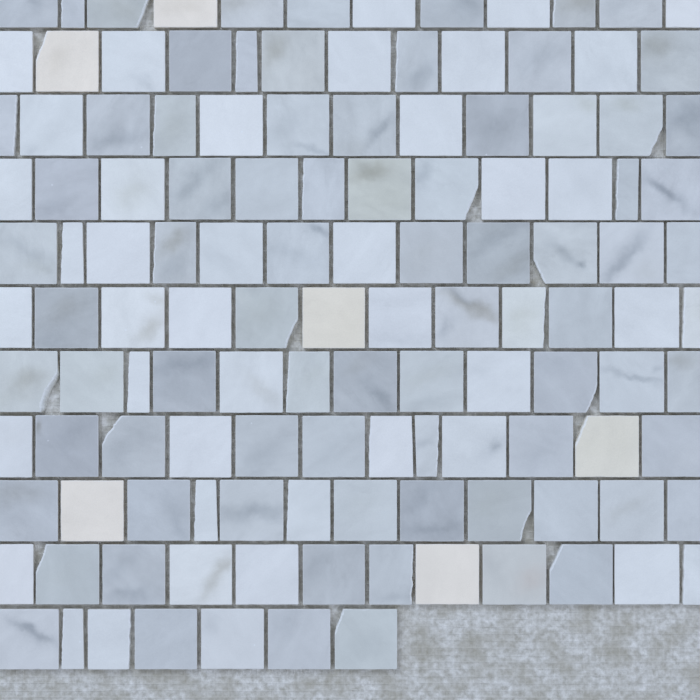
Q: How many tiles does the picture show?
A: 127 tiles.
